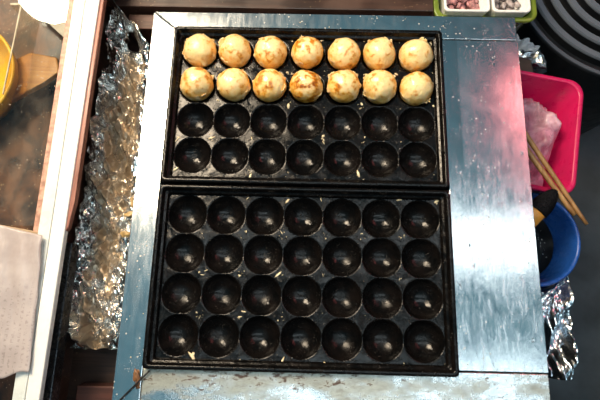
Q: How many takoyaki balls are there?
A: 14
